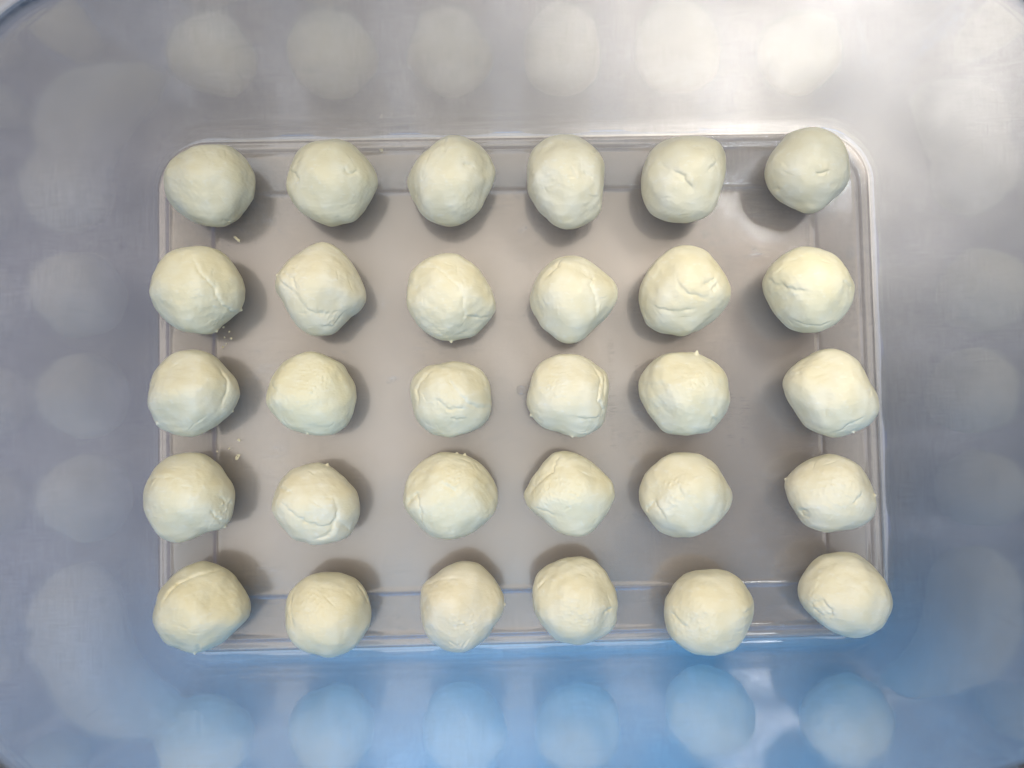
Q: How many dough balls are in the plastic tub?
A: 30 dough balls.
